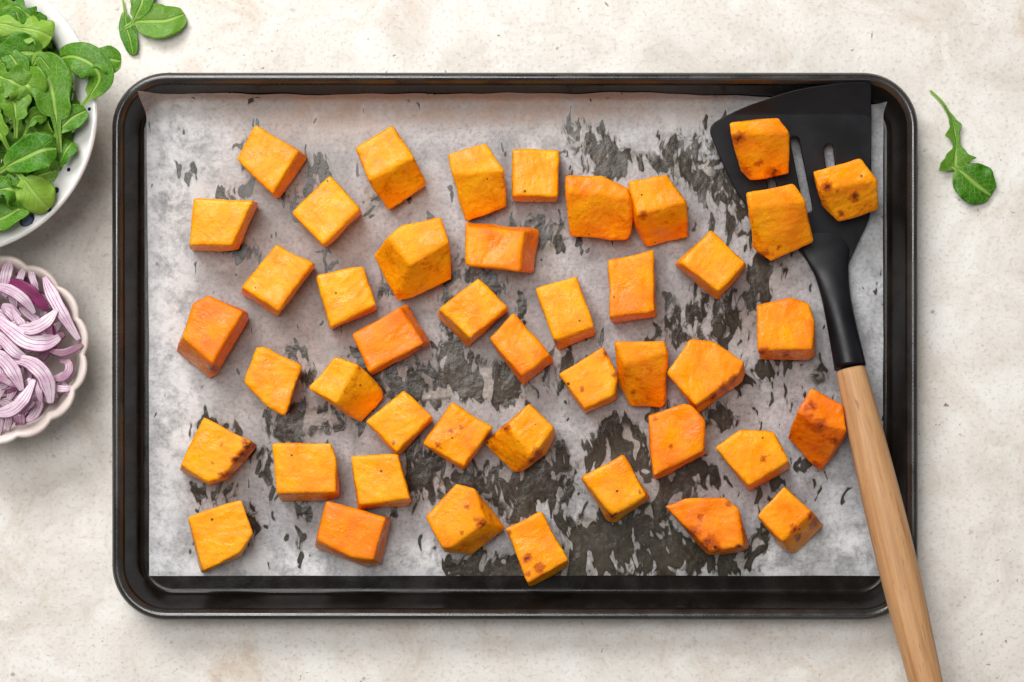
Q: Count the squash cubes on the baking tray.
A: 44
